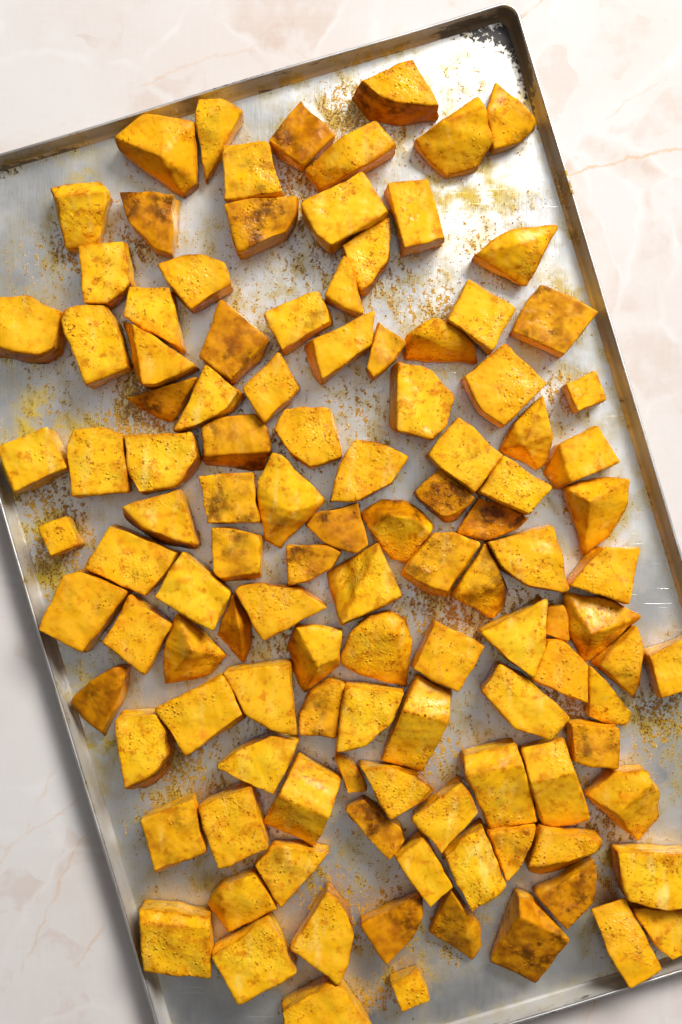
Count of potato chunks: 116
